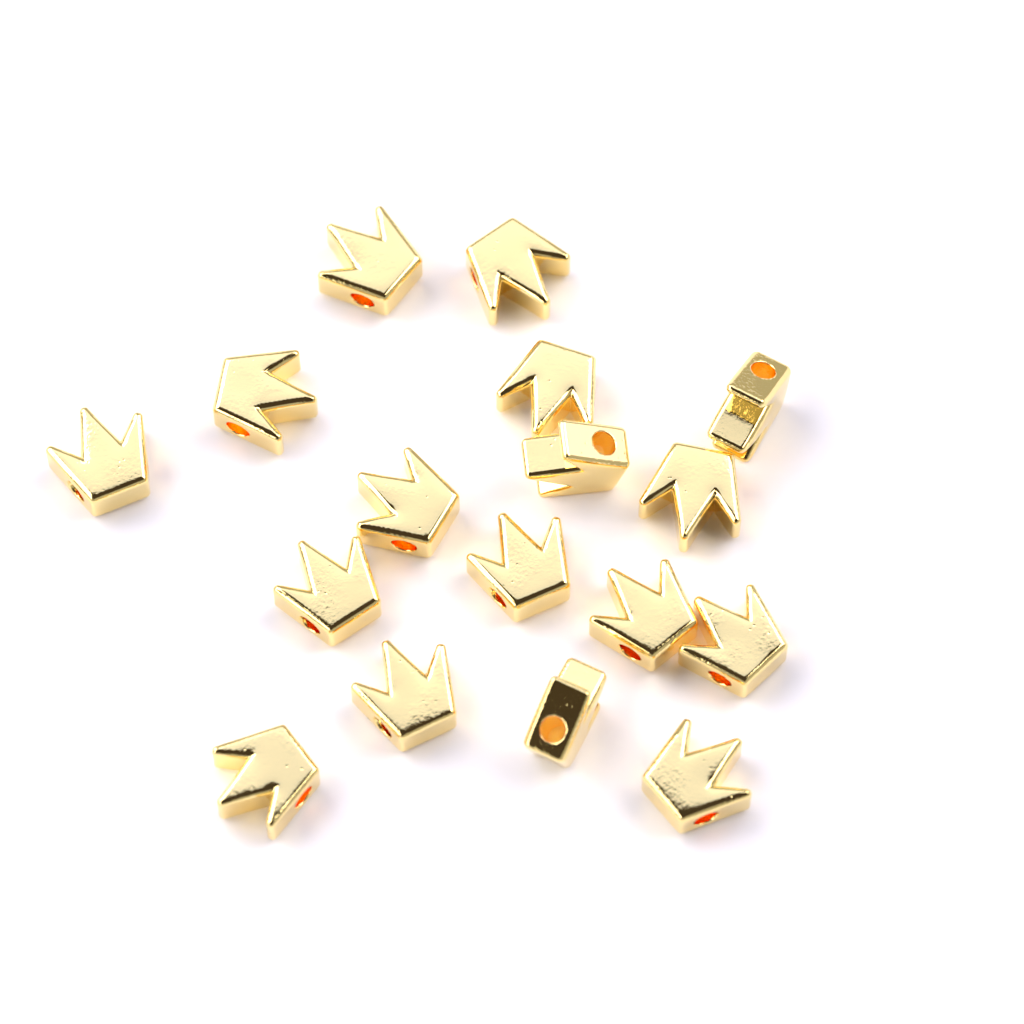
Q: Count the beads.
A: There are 17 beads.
